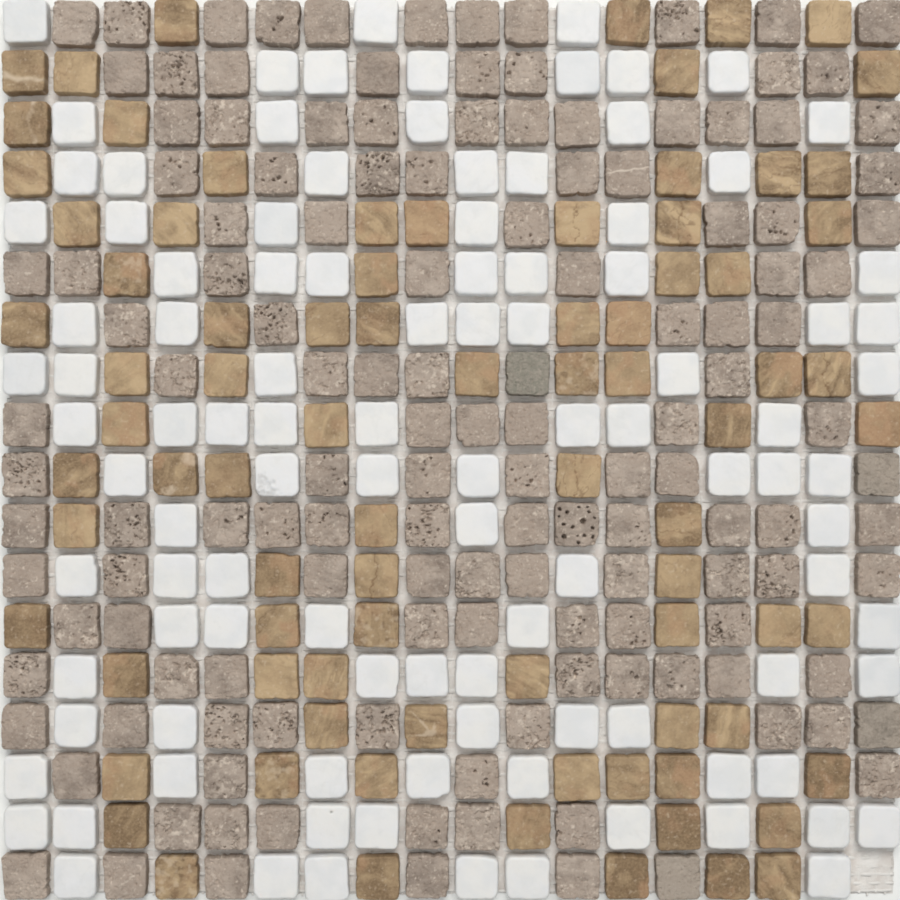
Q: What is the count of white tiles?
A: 104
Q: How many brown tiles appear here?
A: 83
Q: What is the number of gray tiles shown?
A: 136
